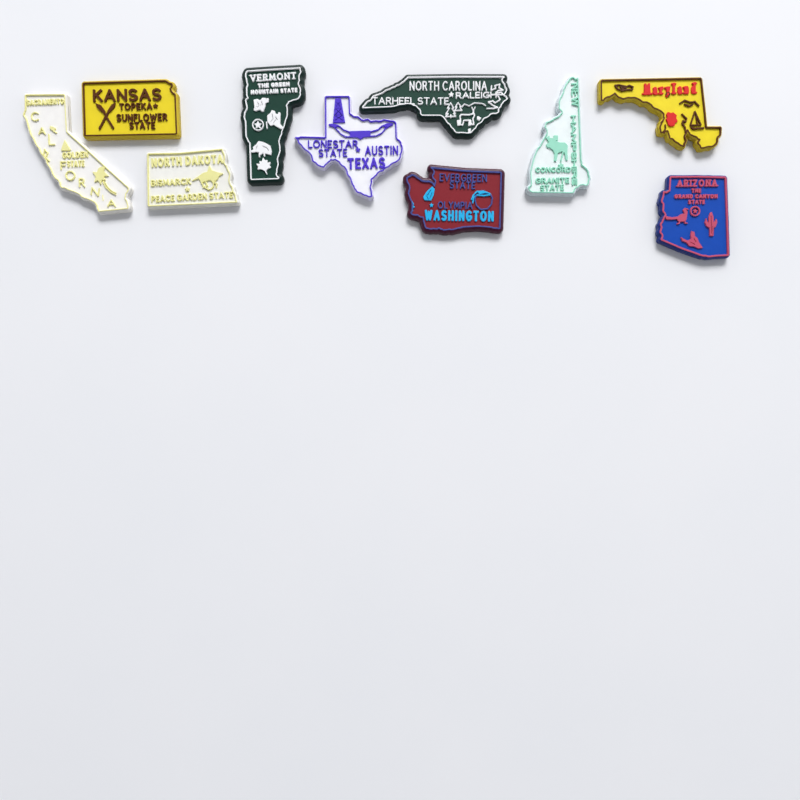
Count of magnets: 10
